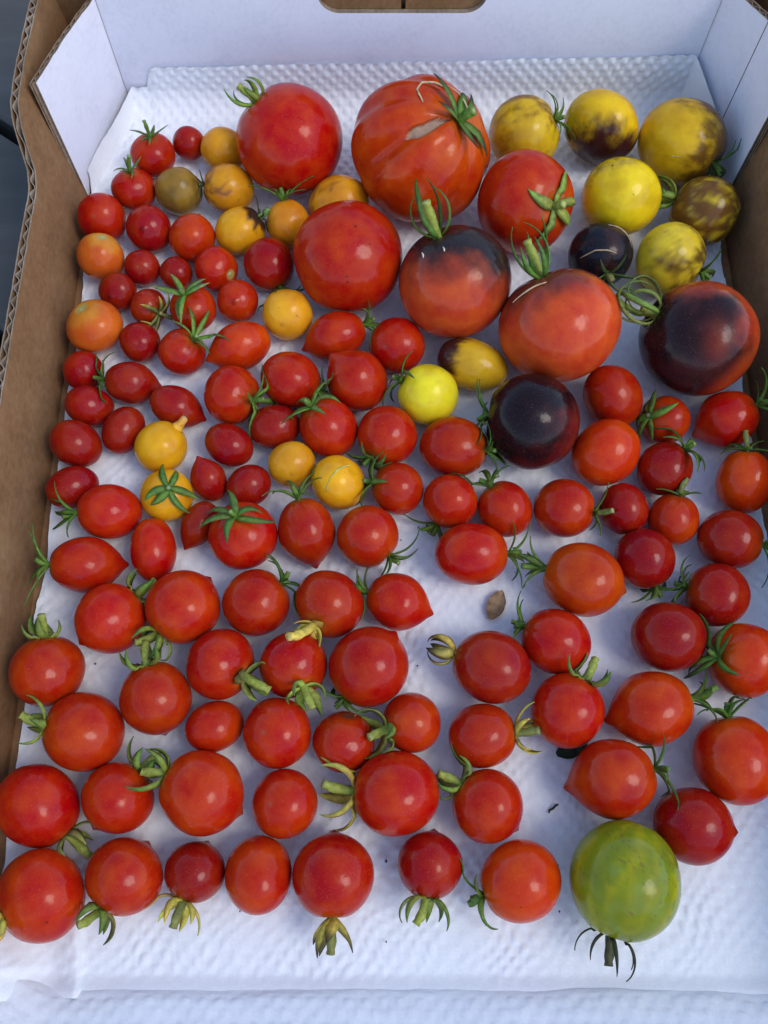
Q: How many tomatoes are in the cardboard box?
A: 129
